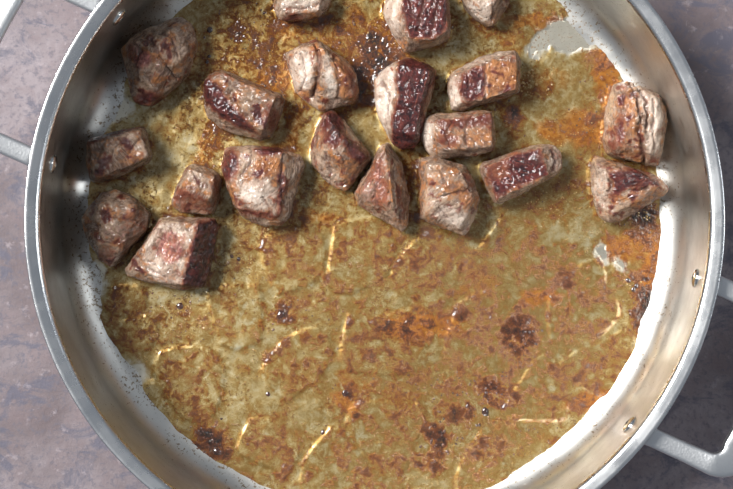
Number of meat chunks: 20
